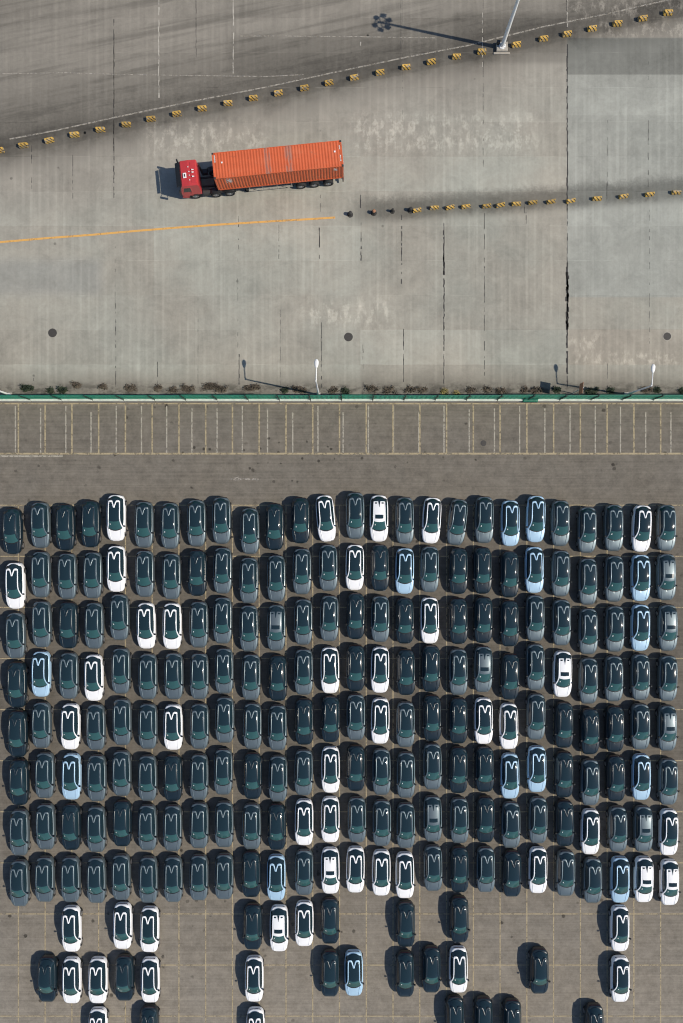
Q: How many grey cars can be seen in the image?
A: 117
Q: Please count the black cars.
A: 61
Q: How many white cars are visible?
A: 46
